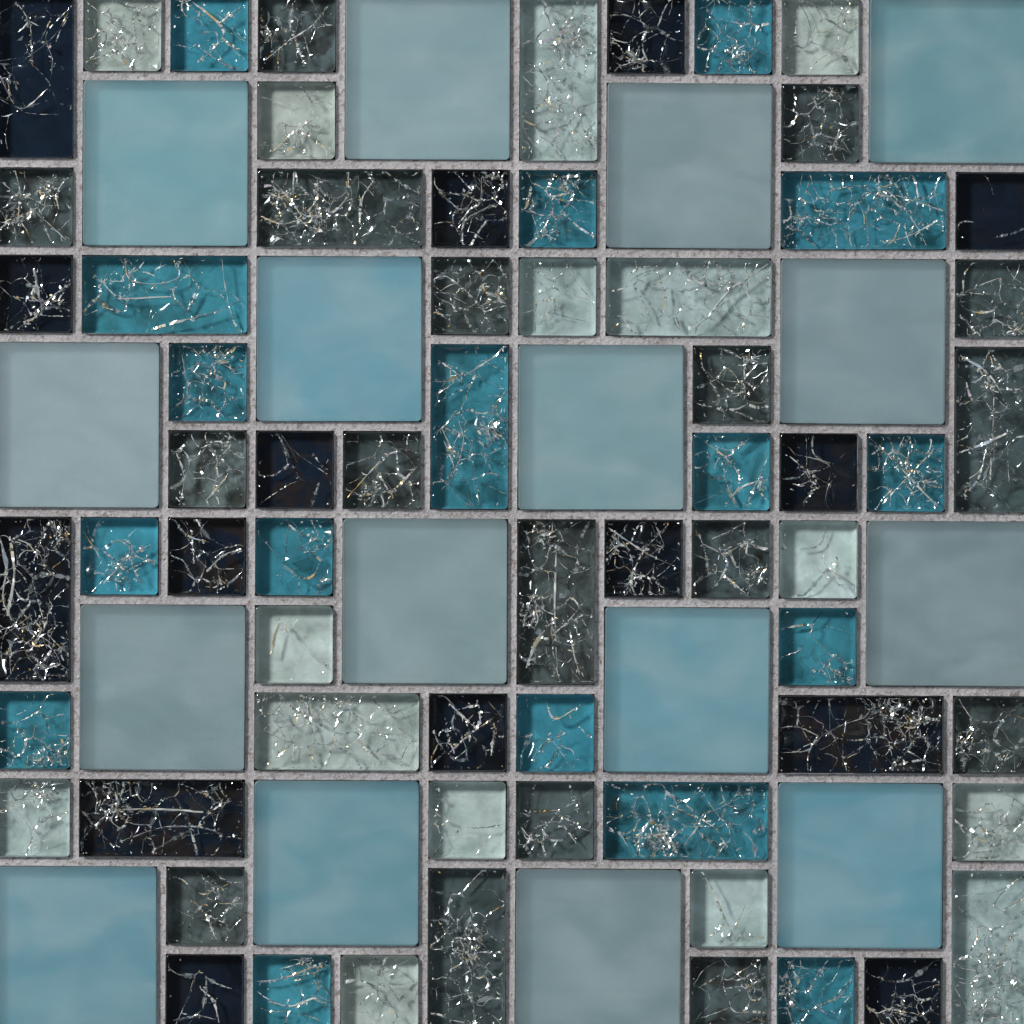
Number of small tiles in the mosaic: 48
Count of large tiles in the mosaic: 16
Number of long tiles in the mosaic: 16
